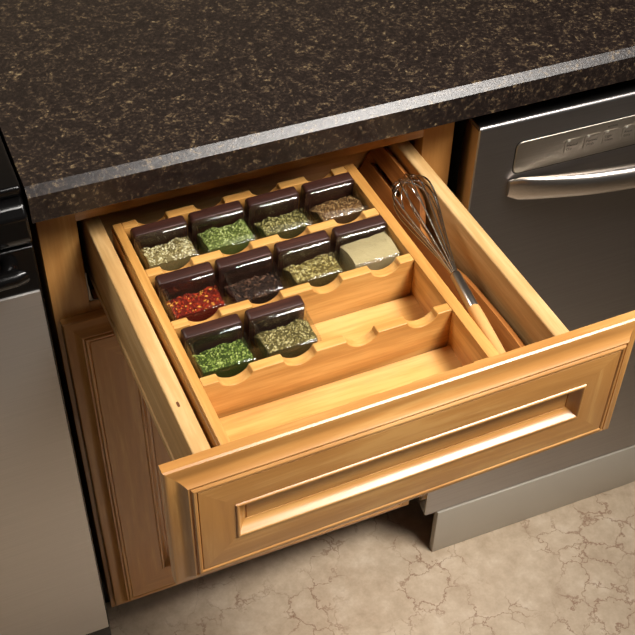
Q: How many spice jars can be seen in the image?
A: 10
